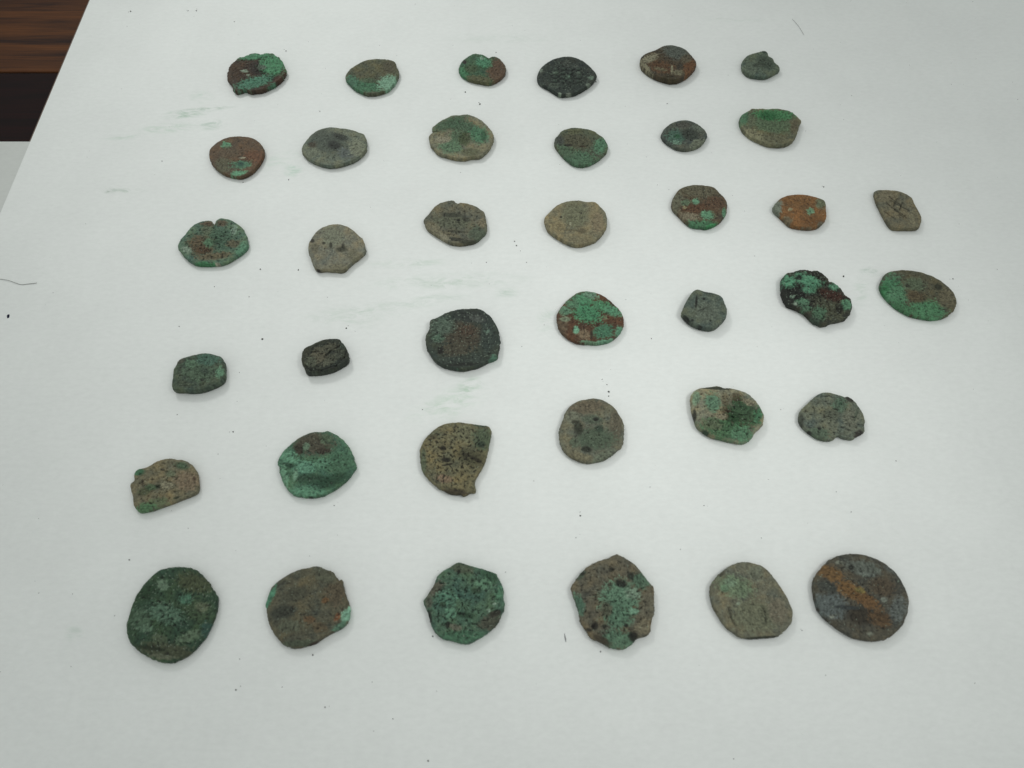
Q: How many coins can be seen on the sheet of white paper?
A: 38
